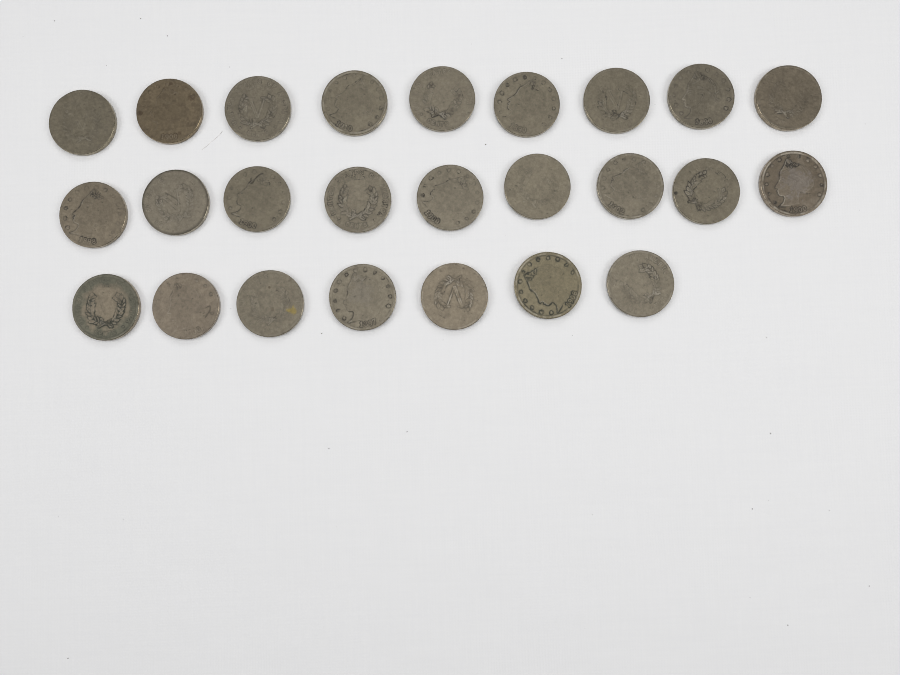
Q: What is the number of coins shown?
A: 25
